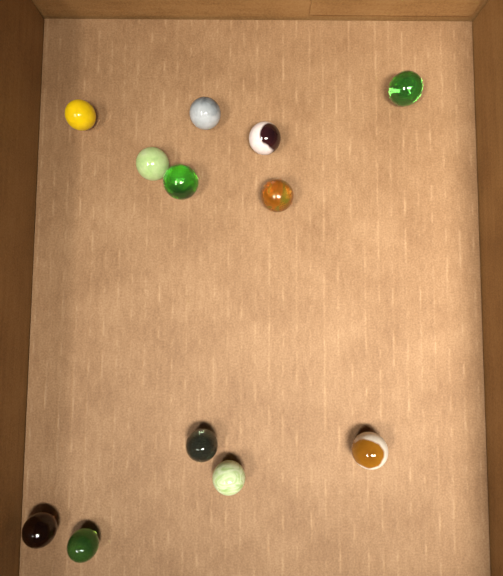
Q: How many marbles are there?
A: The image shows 12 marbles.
